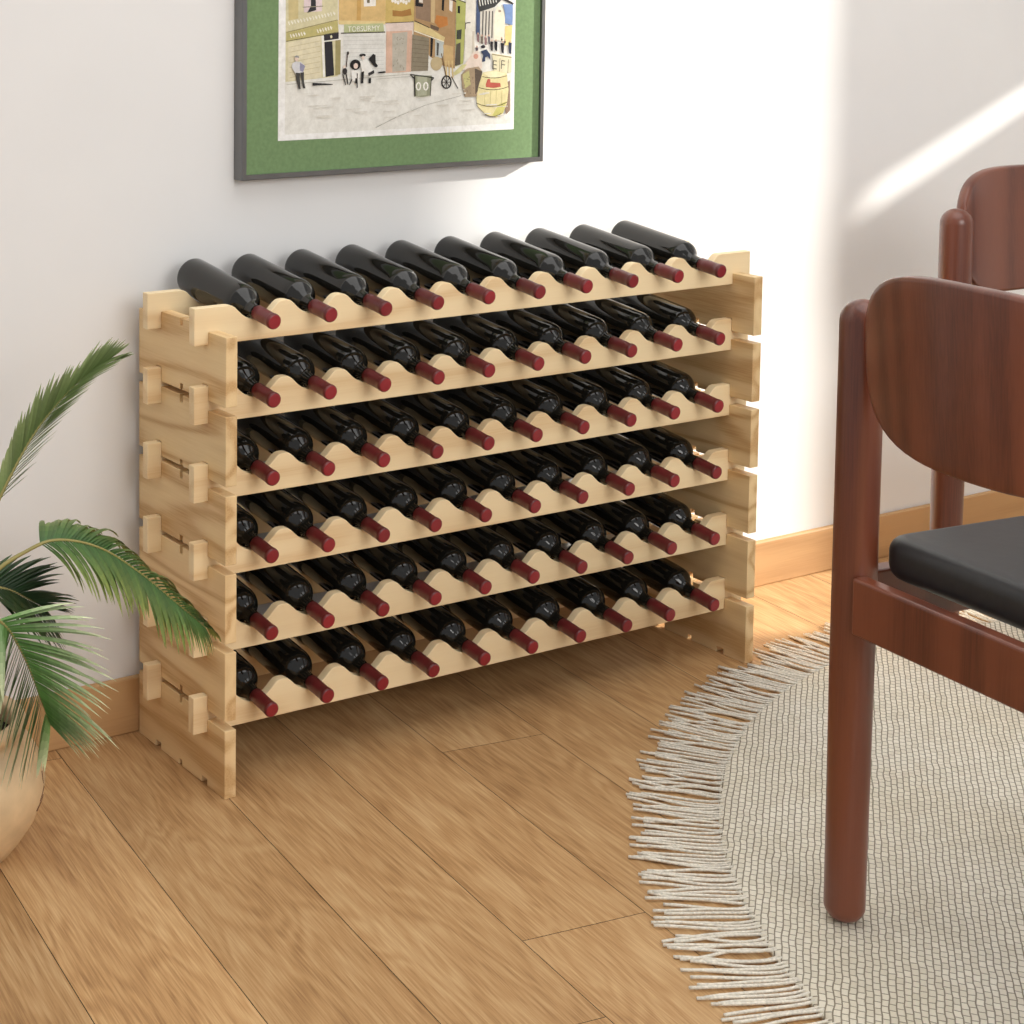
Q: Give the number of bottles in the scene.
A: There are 60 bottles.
